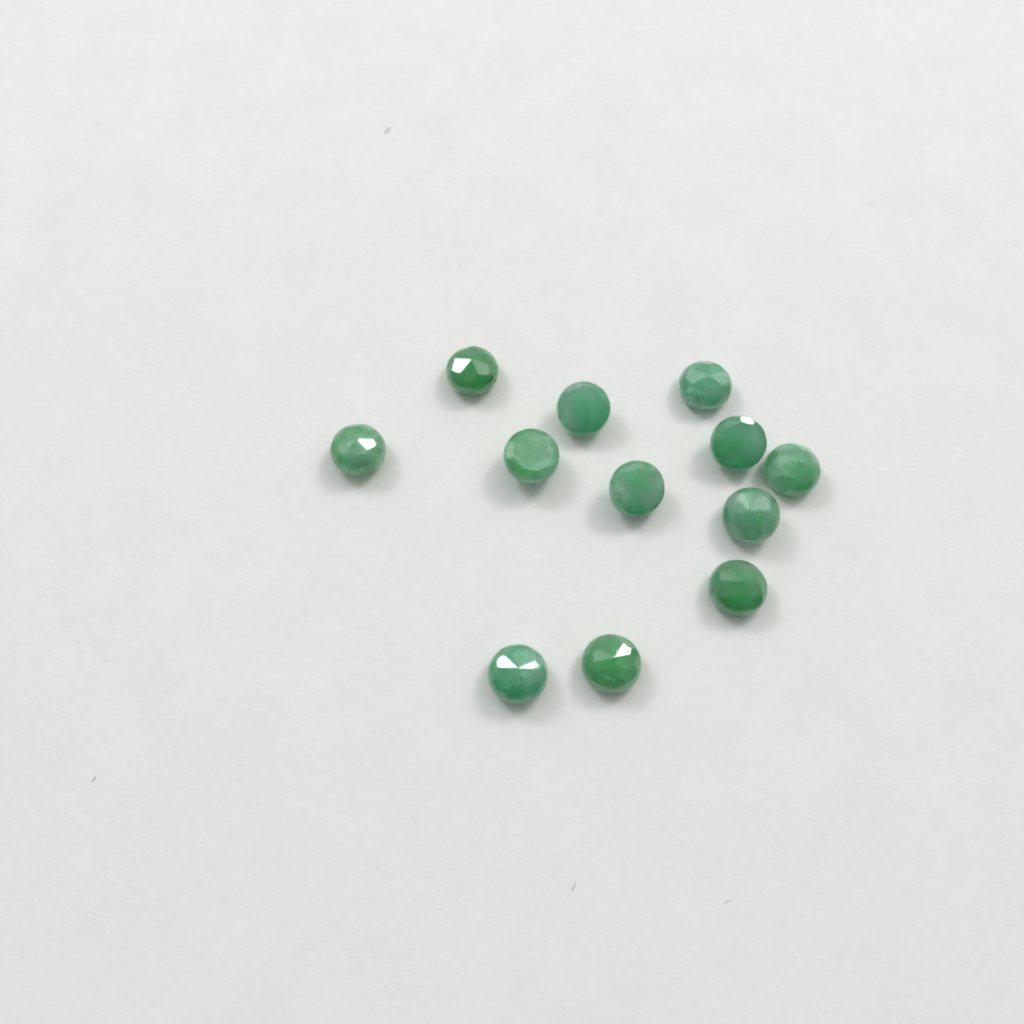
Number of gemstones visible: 12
